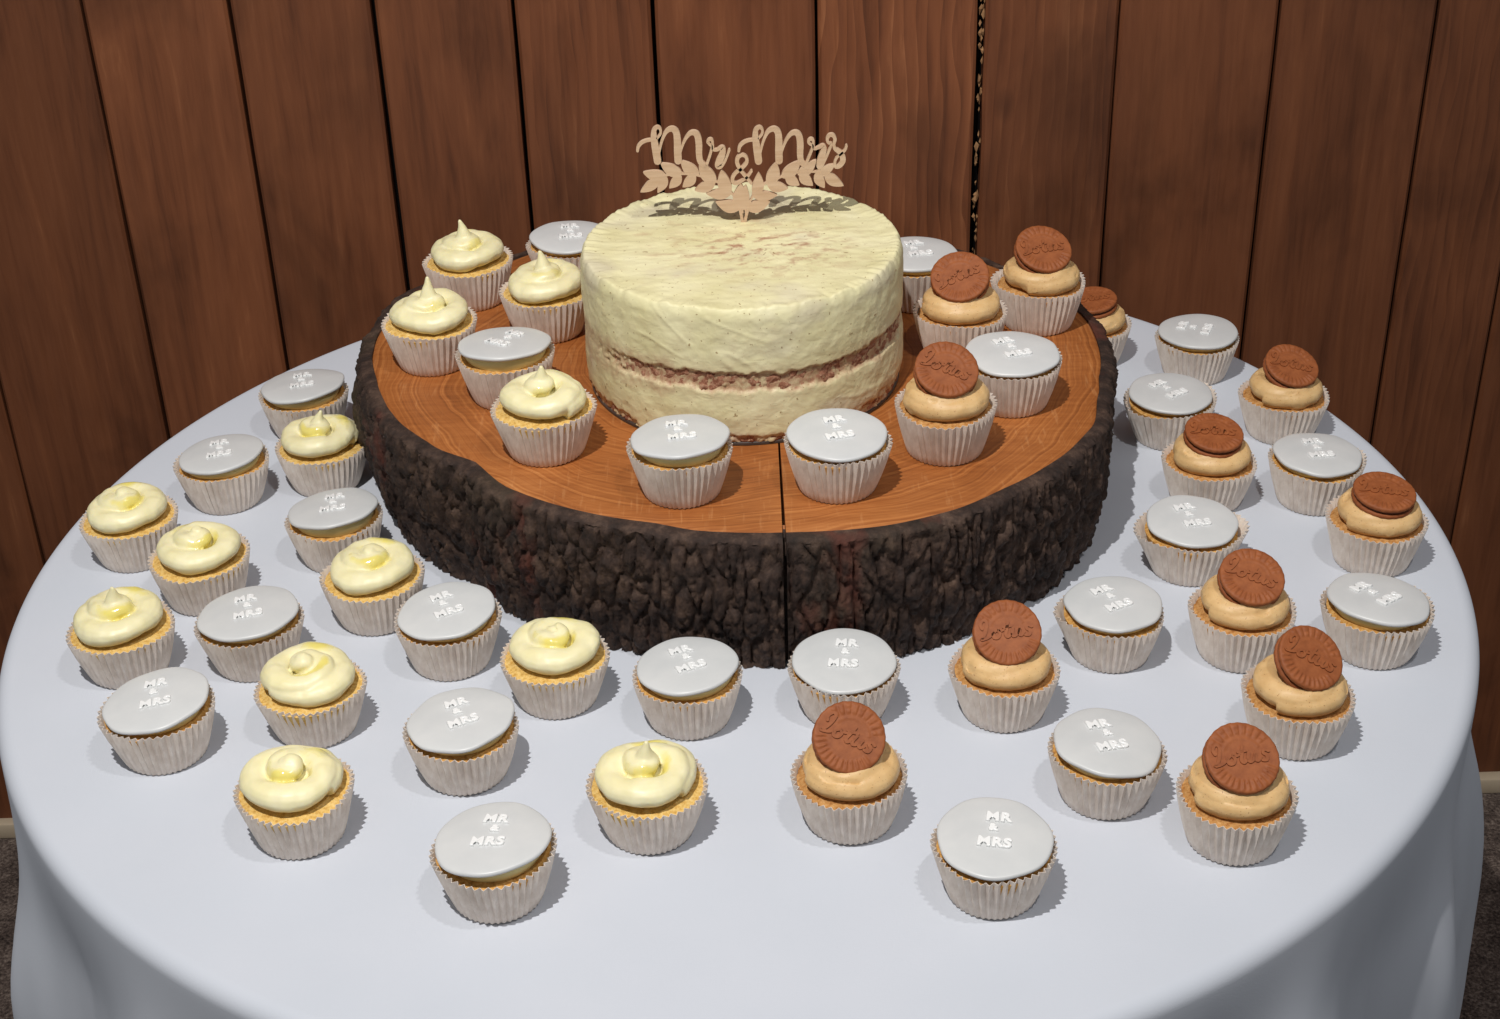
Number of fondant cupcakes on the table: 24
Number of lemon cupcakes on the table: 13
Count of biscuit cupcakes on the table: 12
